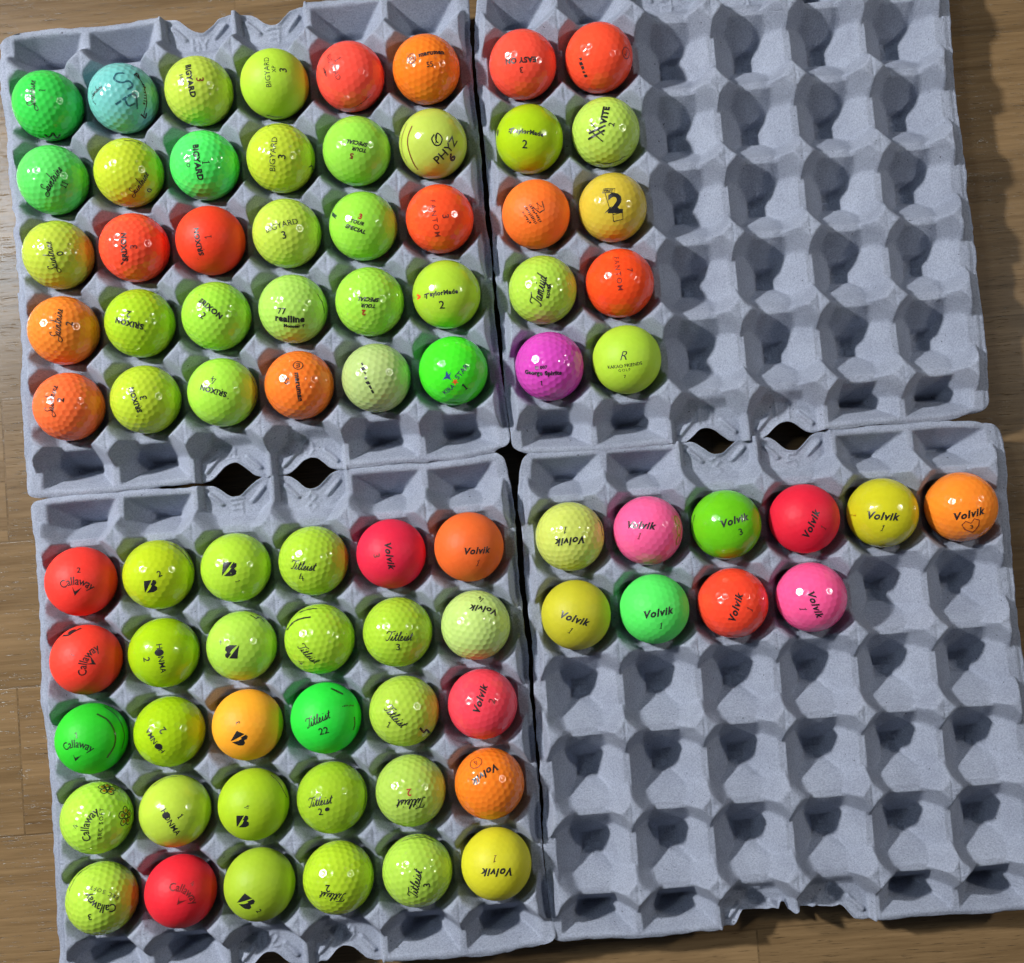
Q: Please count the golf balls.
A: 80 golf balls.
